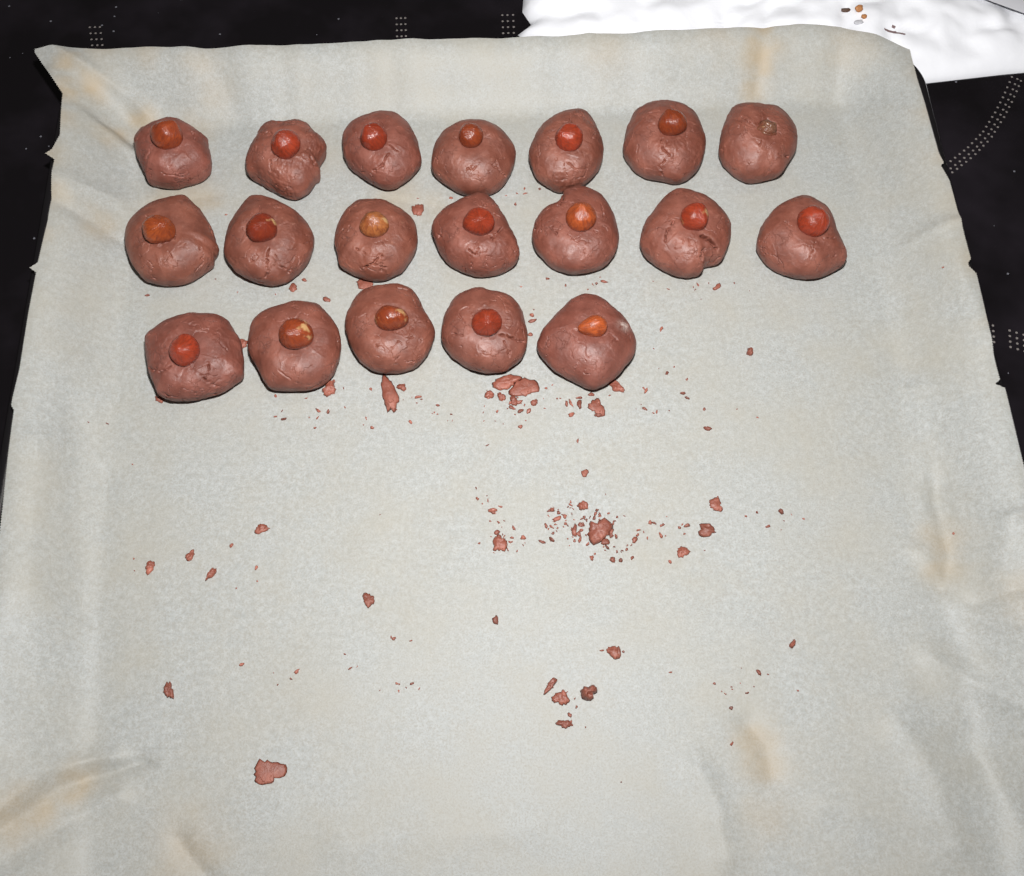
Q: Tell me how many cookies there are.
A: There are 19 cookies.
